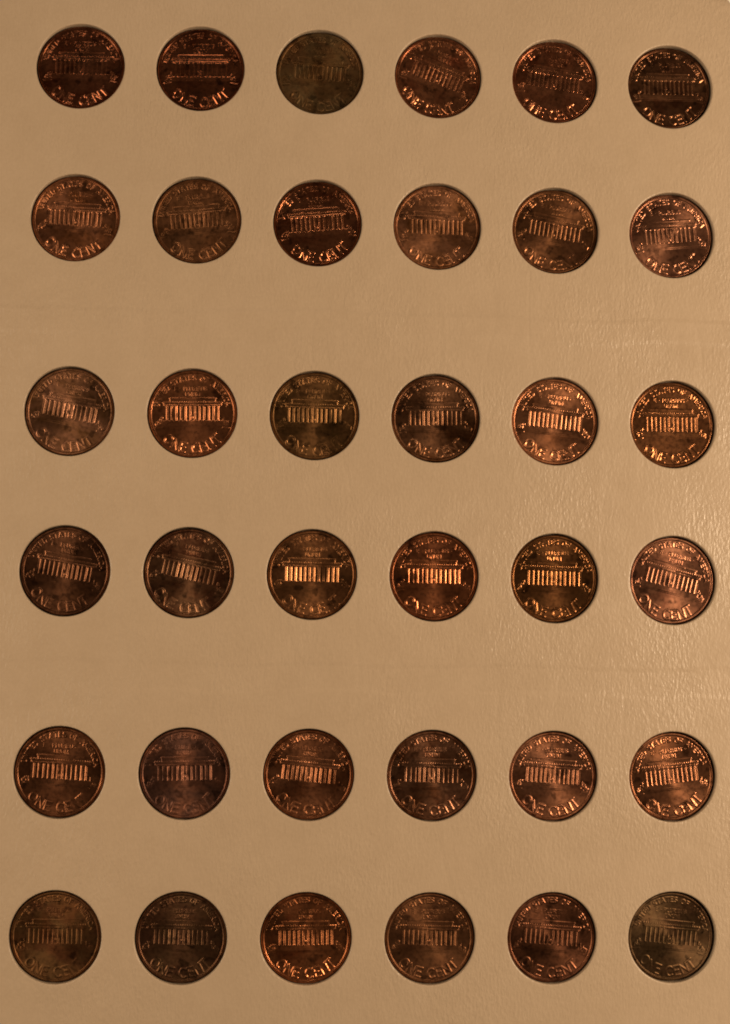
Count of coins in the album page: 36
